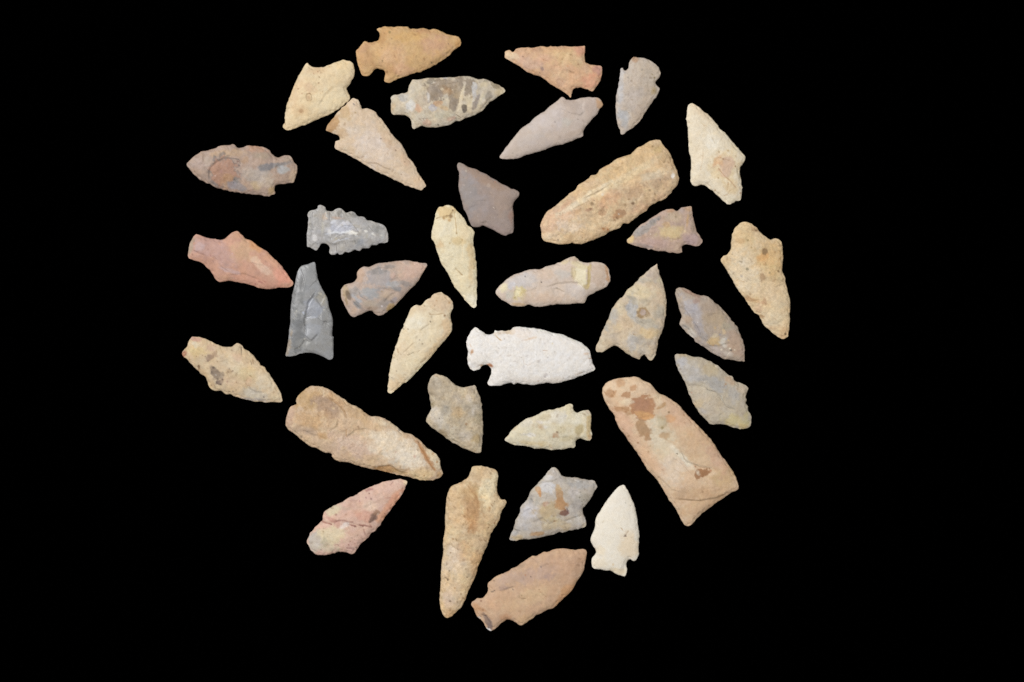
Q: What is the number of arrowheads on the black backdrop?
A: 34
